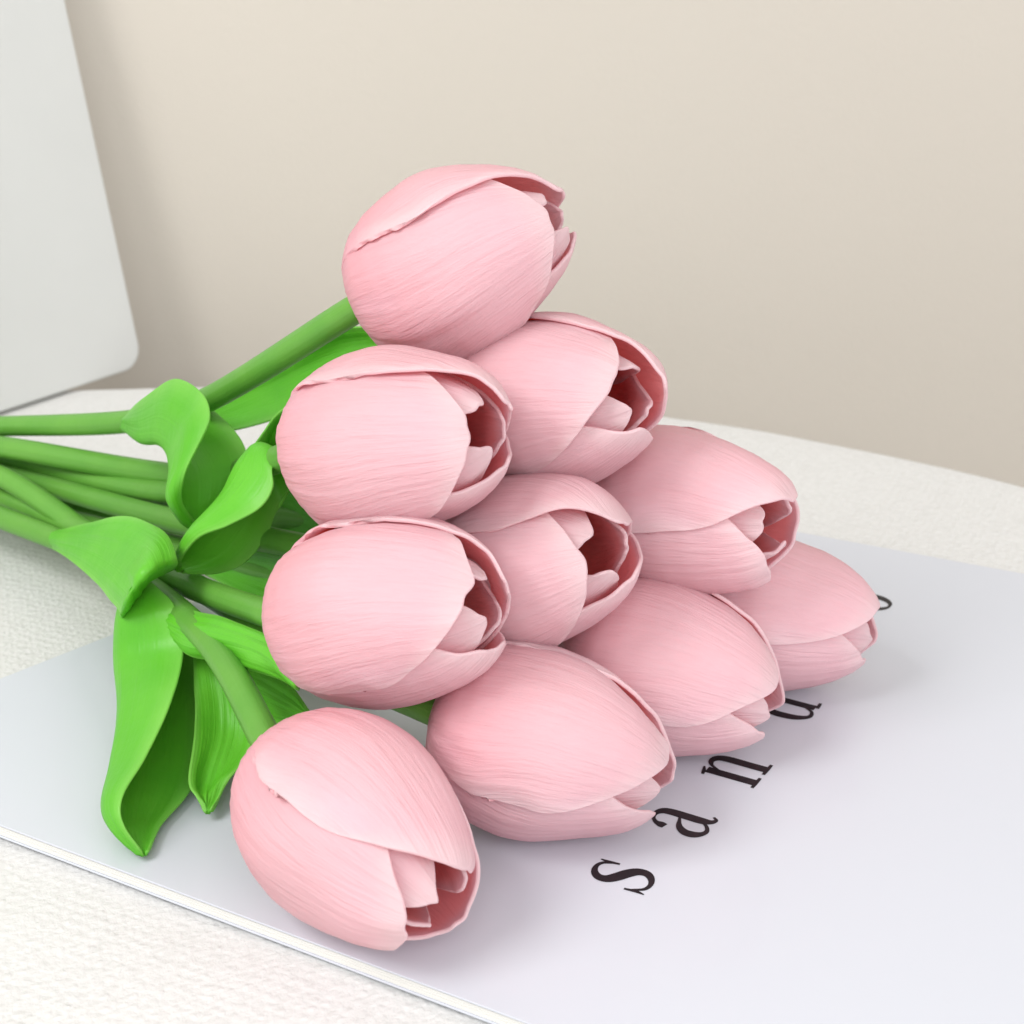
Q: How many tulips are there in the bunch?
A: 10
